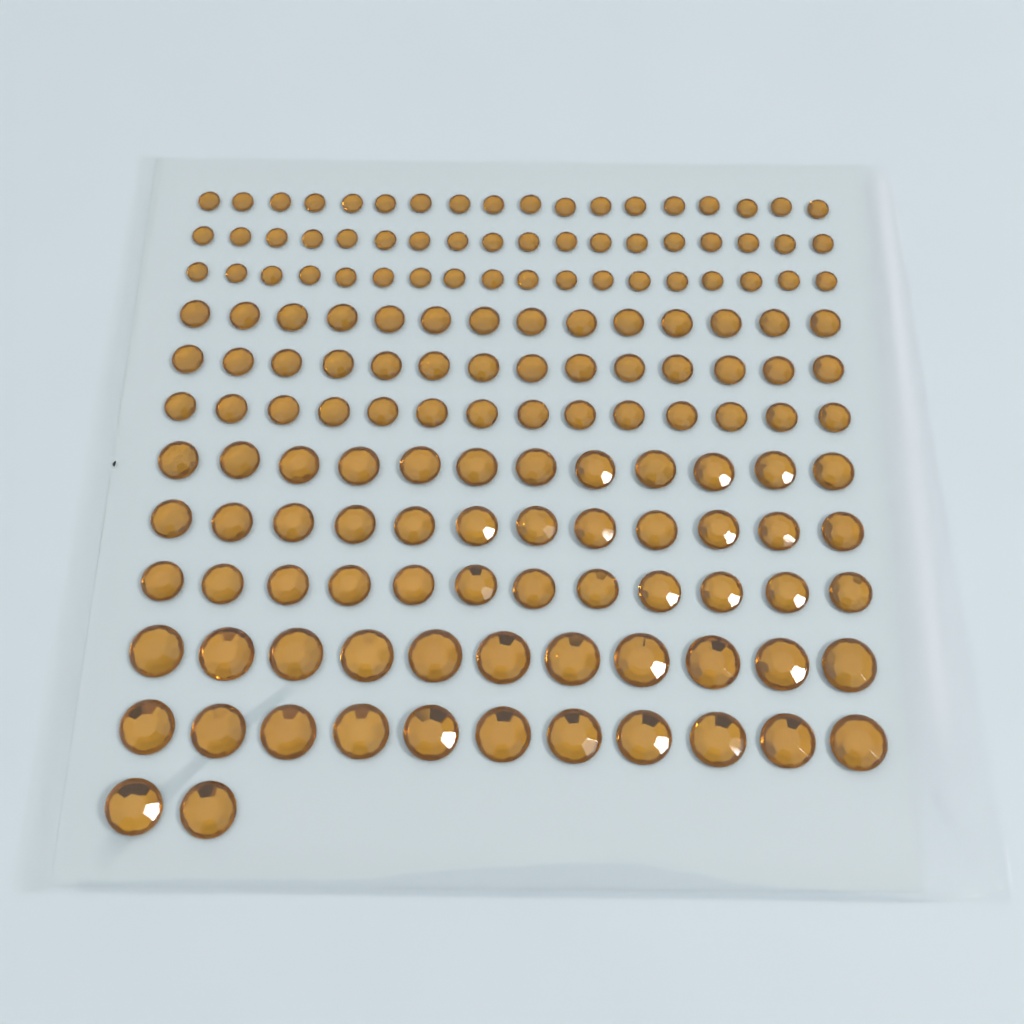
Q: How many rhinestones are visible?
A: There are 156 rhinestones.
